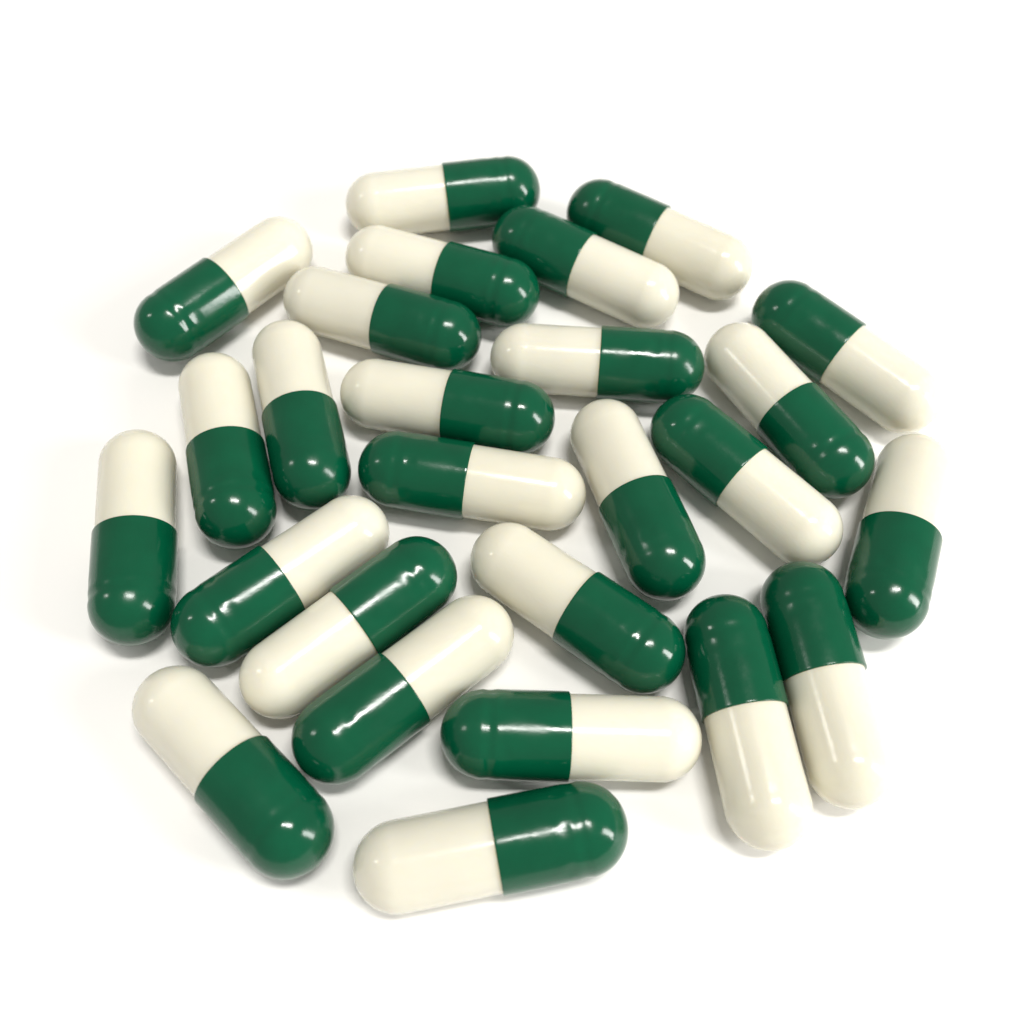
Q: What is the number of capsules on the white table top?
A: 26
